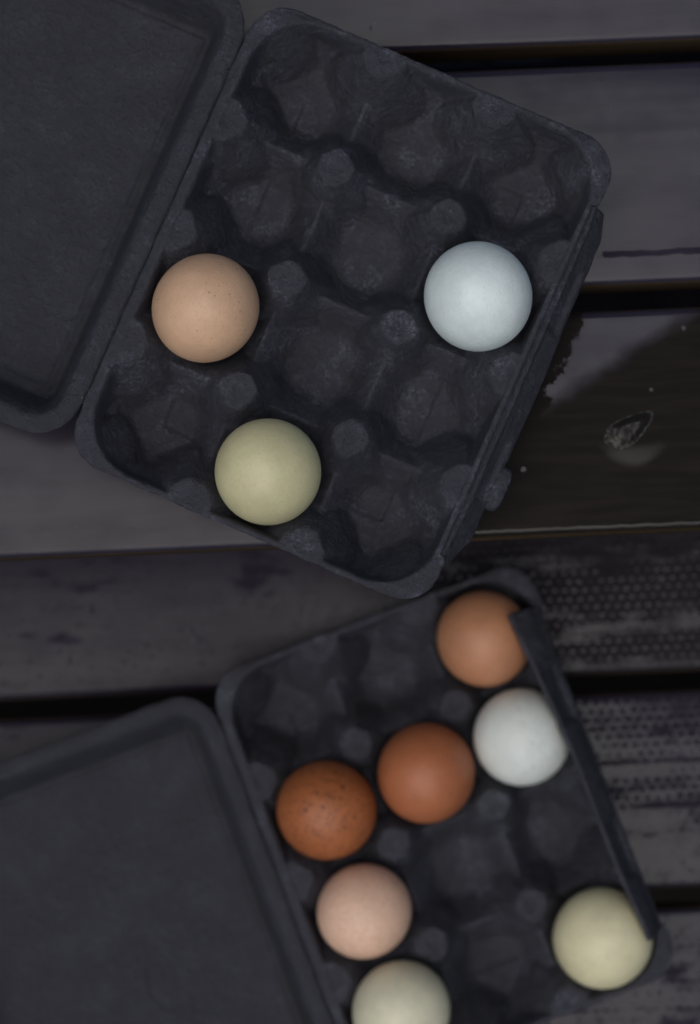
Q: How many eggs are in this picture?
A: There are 10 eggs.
